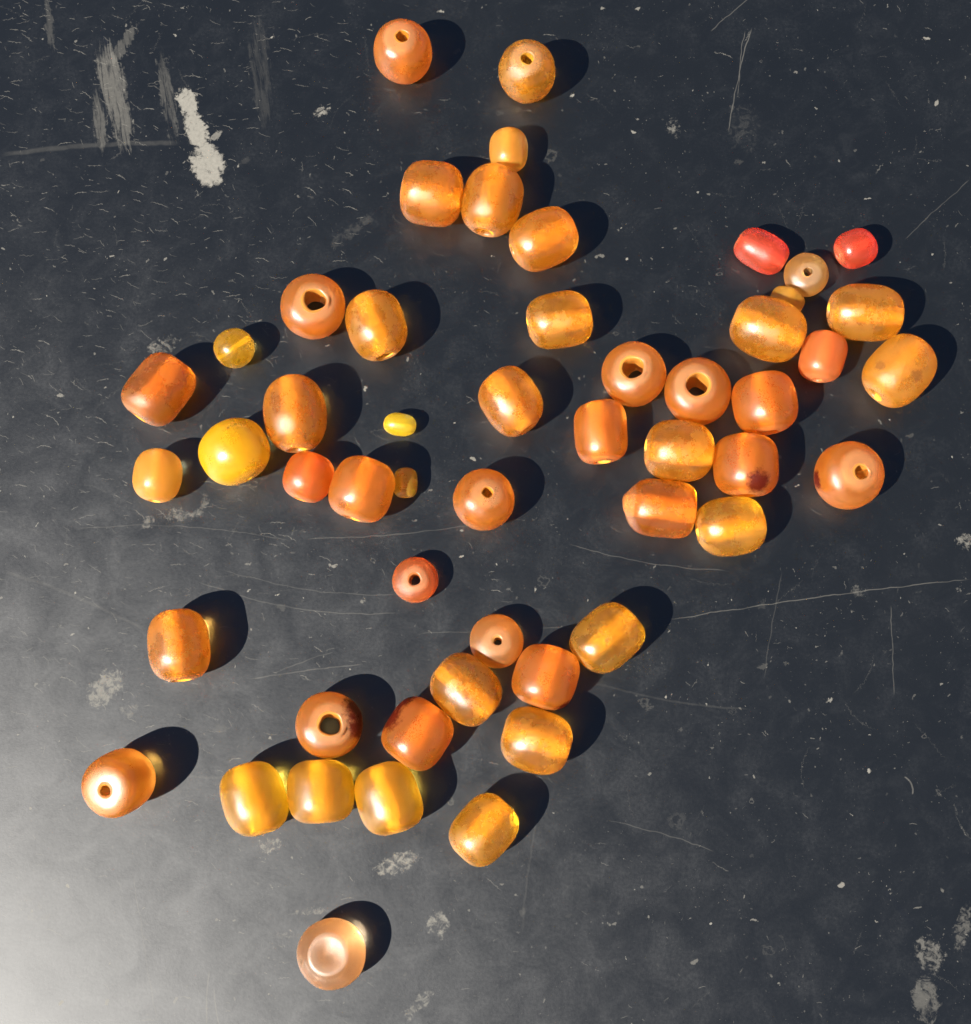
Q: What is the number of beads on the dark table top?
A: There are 52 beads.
